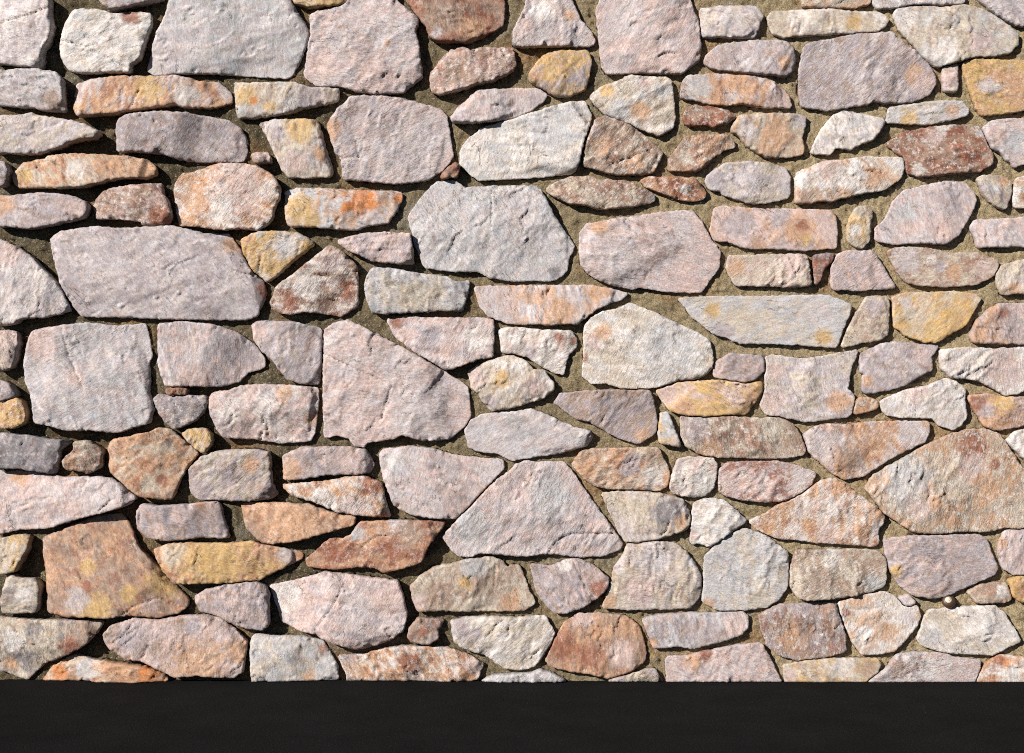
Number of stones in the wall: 158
